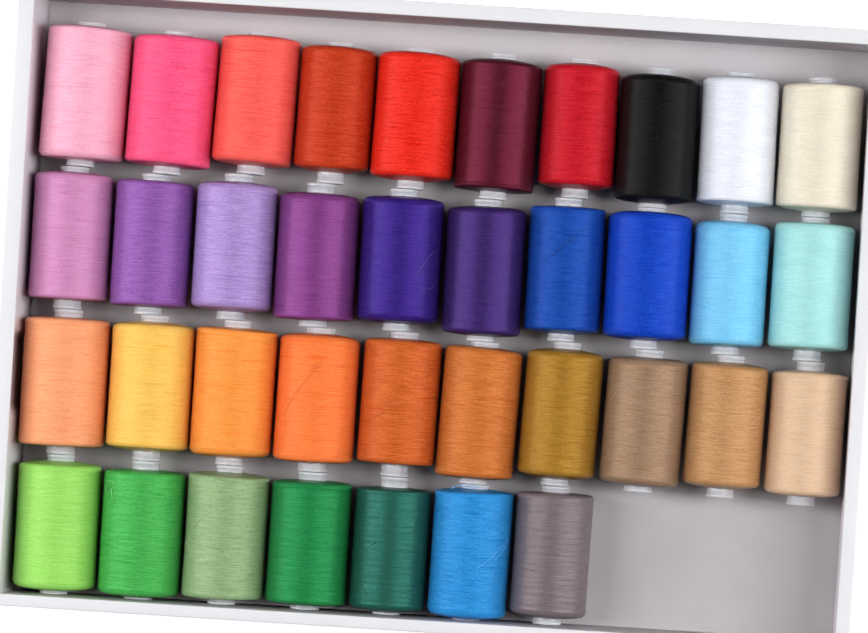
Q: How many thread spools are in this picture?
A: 37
